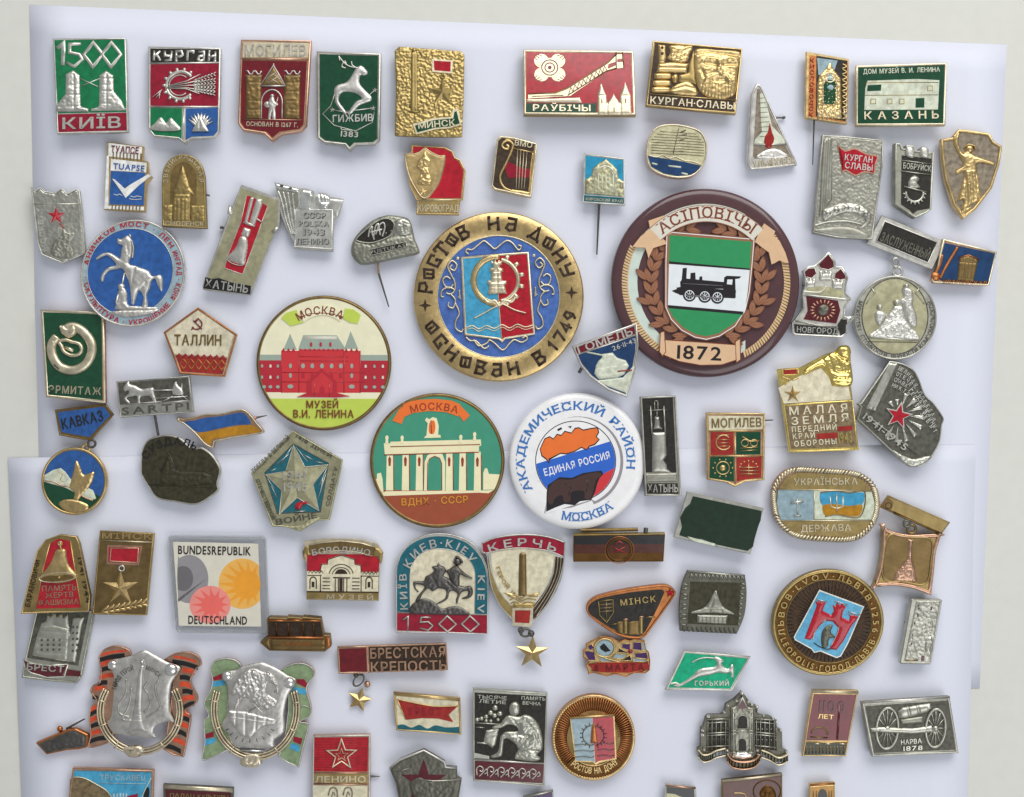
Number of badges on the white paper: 80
